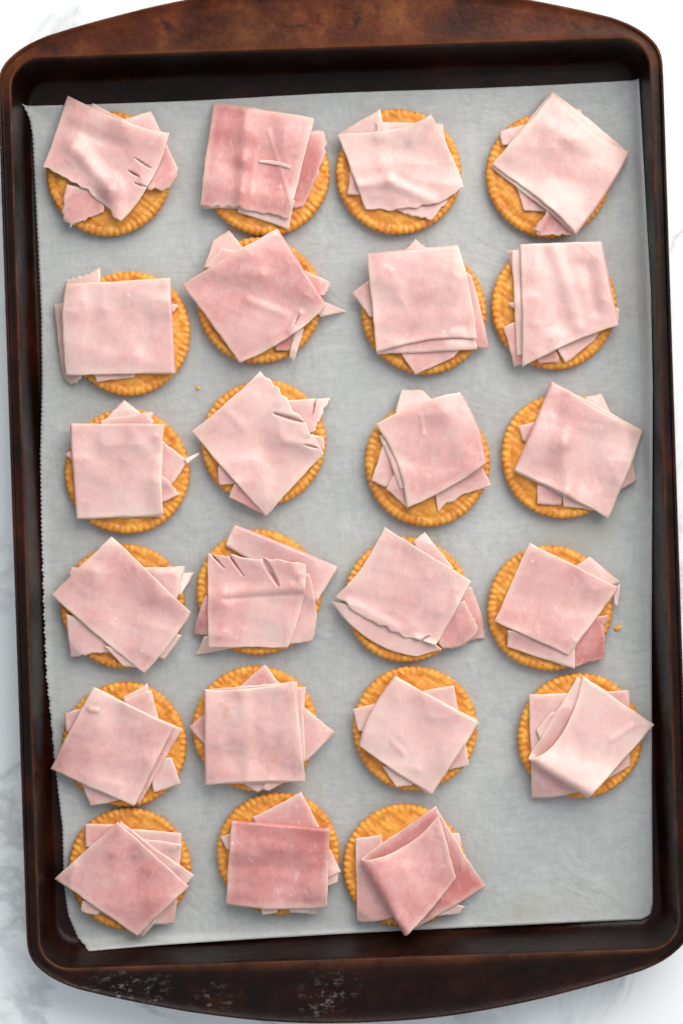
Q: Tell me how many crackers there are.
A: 23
